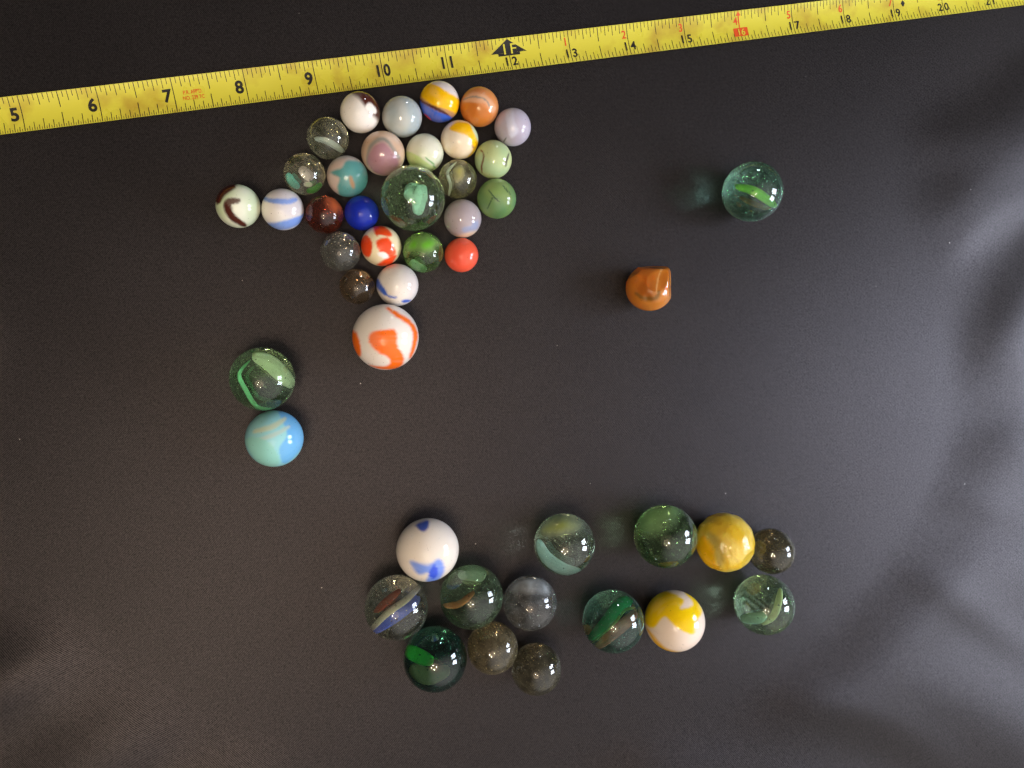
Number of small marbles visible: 25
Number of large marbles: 20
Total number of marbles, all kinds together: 45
